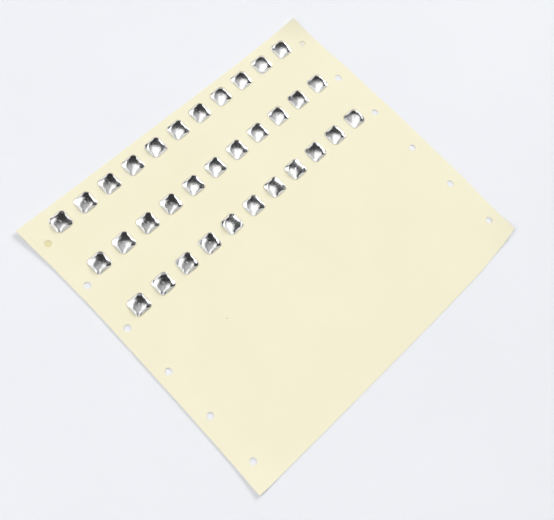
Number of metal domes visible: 33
